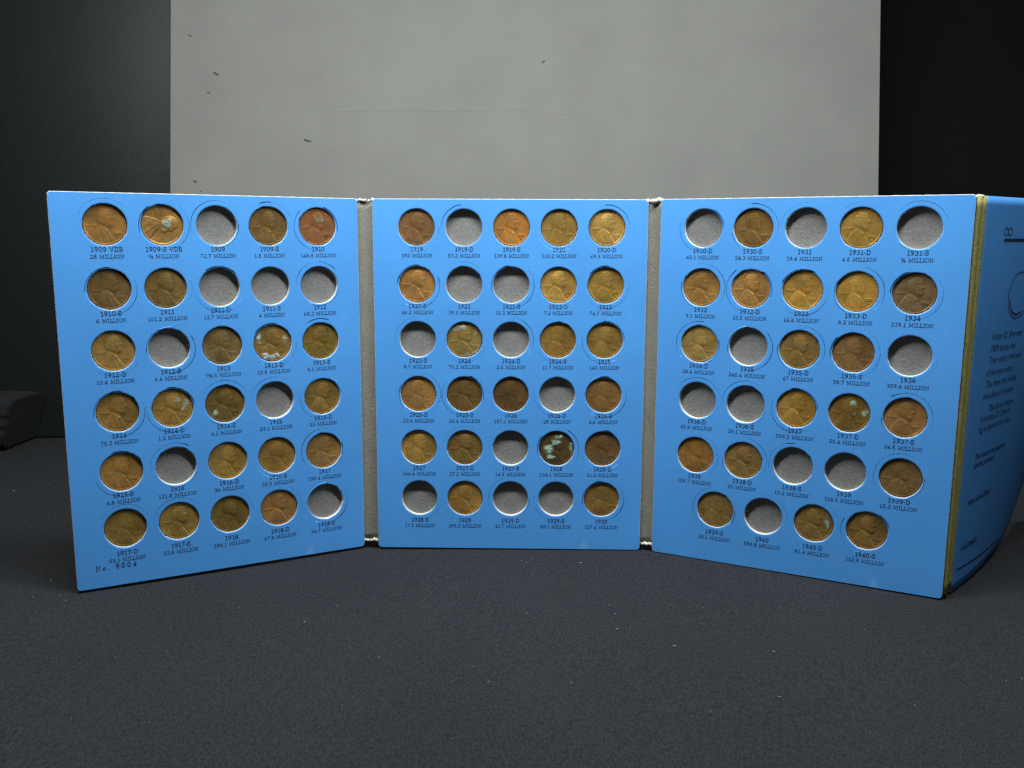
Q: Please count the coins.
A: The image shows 61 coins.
